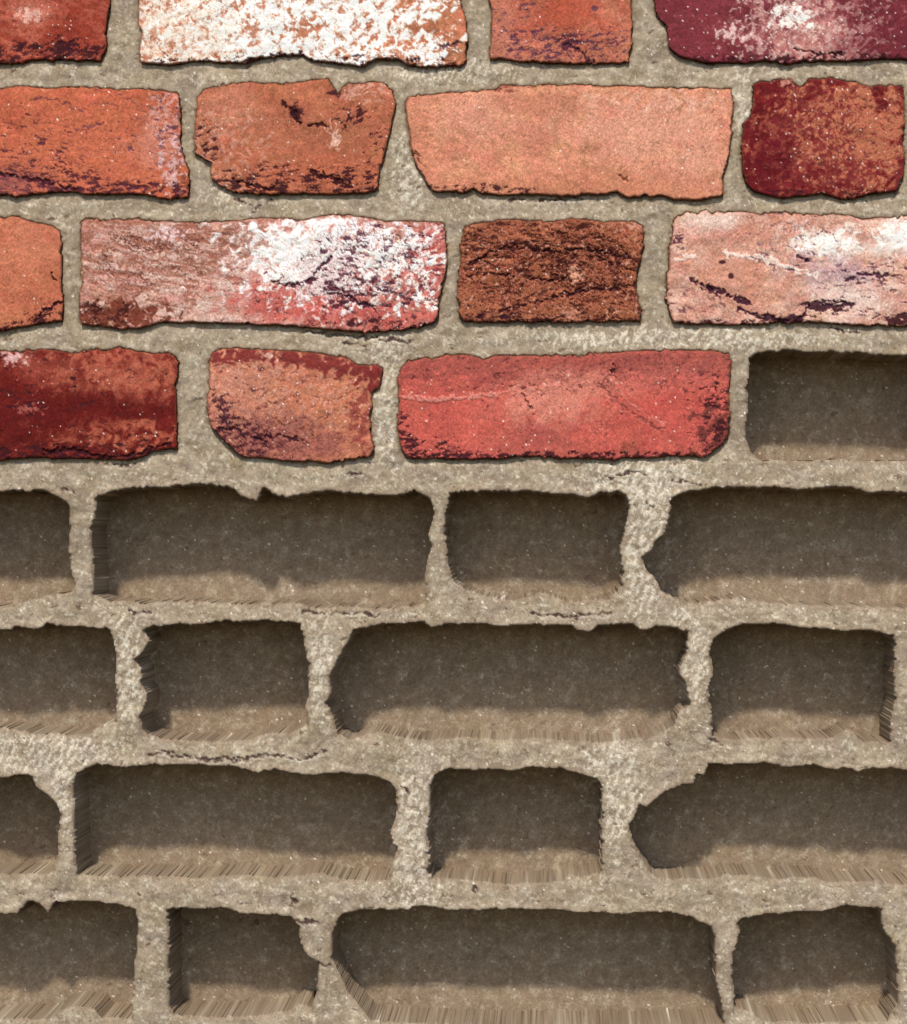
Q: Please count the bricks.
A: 15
